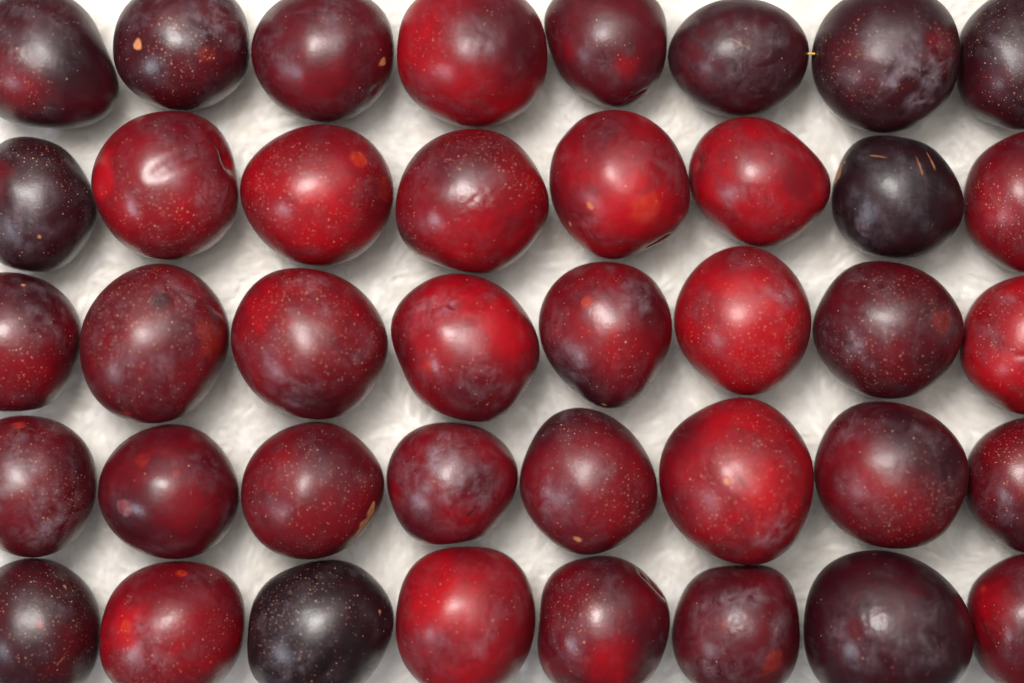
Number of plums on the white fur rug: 40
